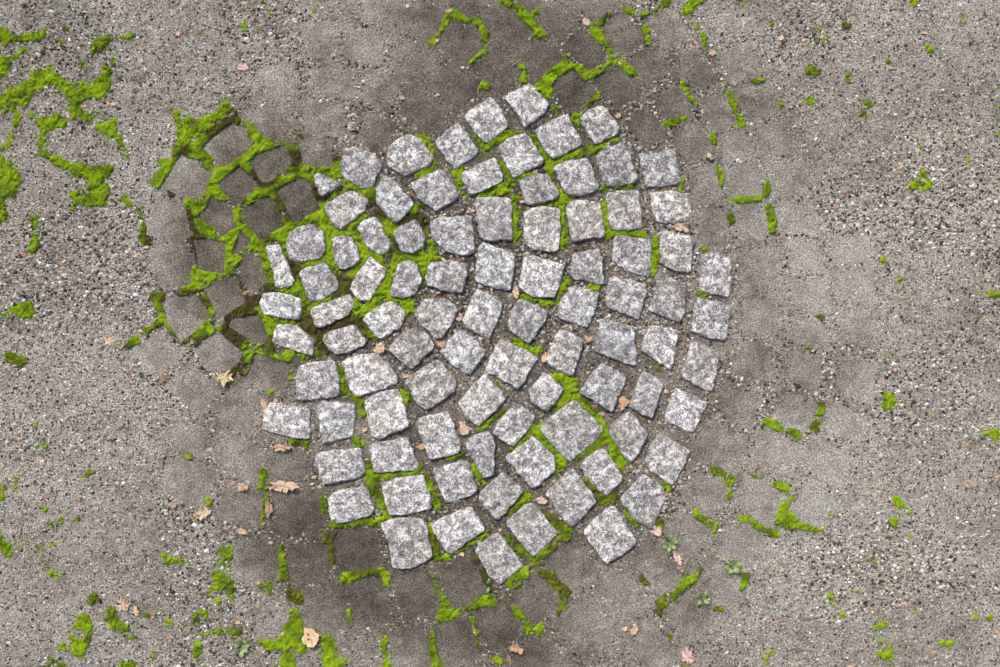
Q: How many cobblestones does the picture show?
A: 89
